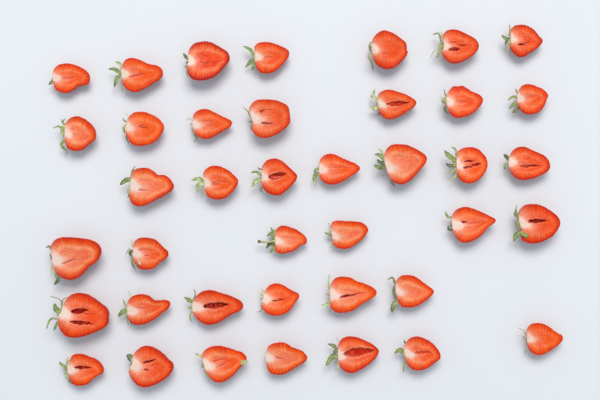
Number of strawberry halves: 40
